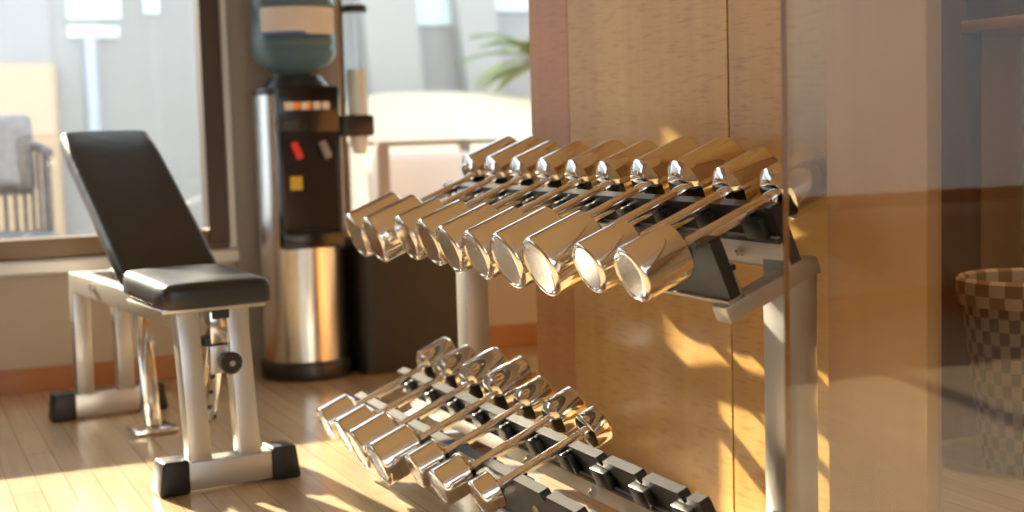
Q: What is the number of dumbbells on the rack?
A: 17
